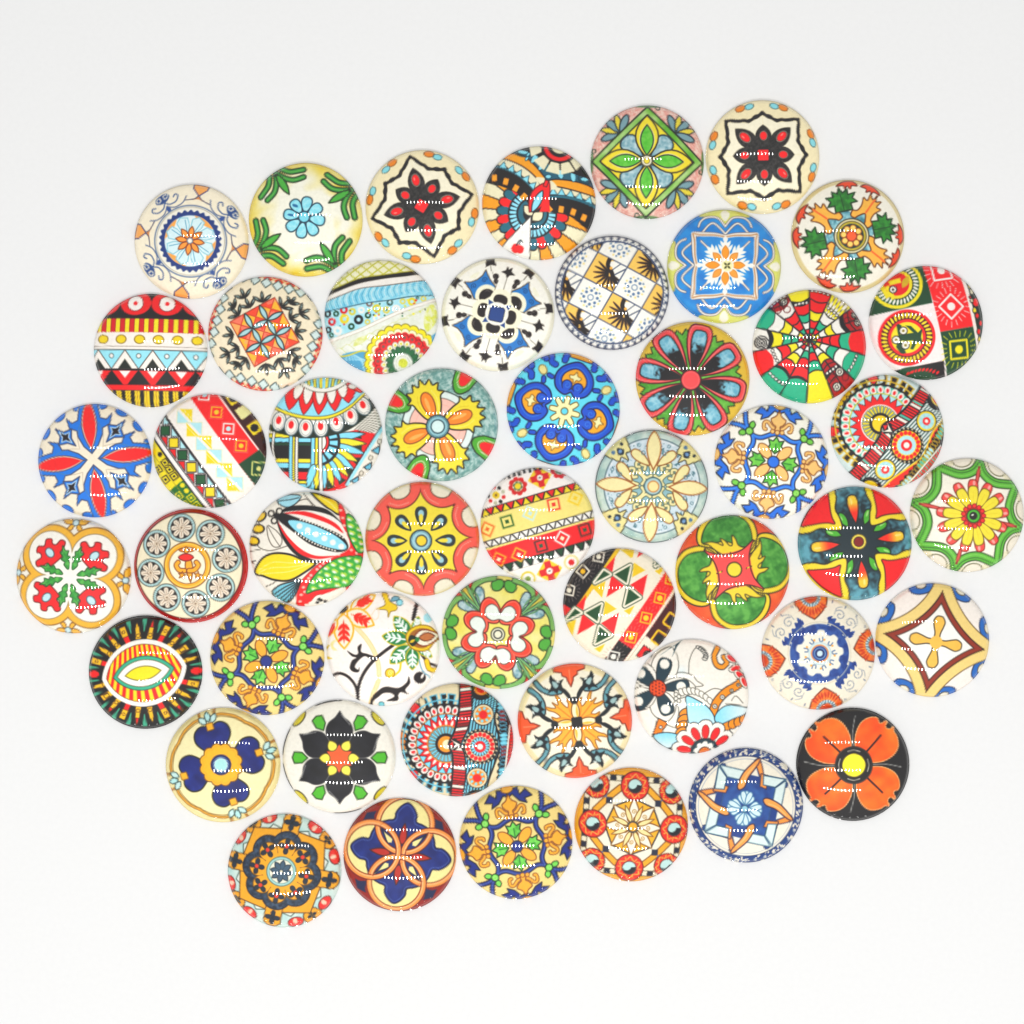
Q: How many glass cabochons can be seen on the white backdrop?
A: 50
